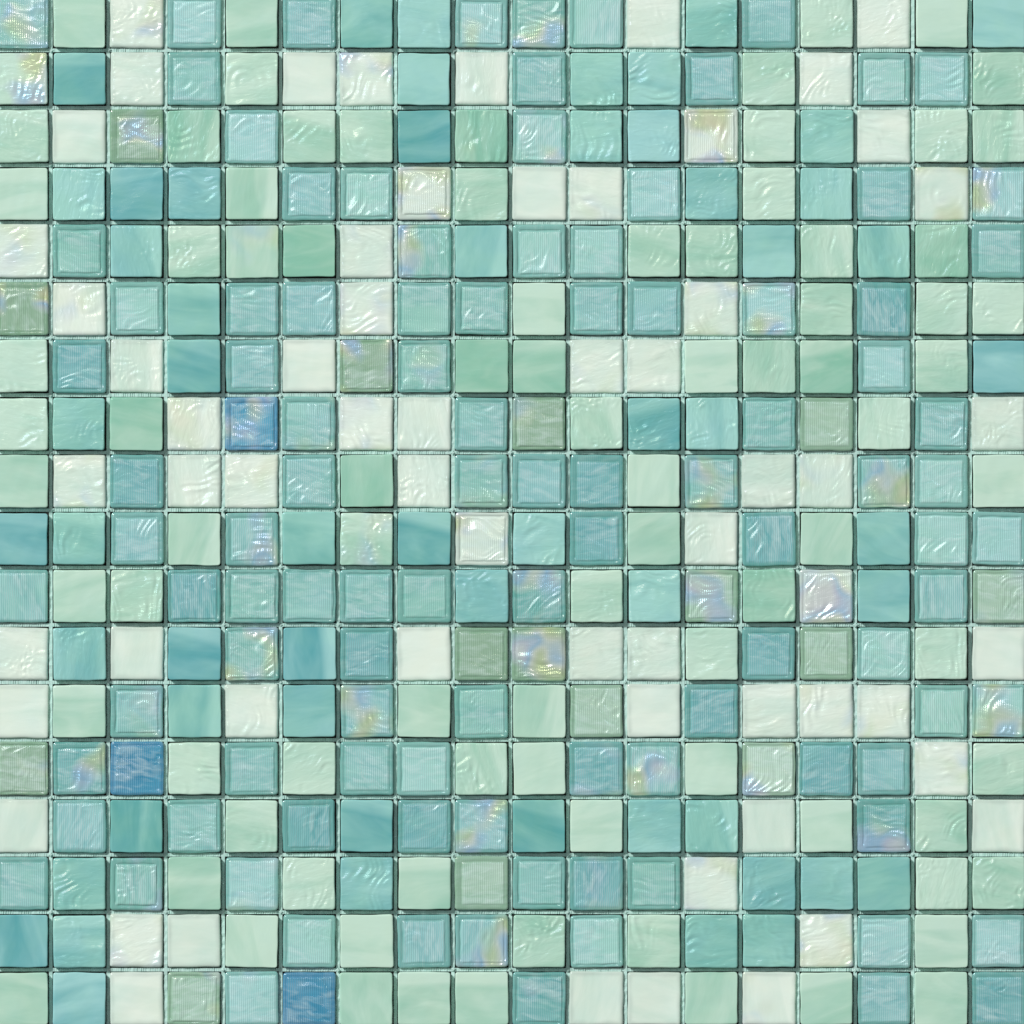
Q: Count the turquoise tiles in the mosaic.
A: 159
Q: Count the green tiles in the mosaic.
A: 101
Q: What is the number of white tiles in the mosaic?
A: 61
